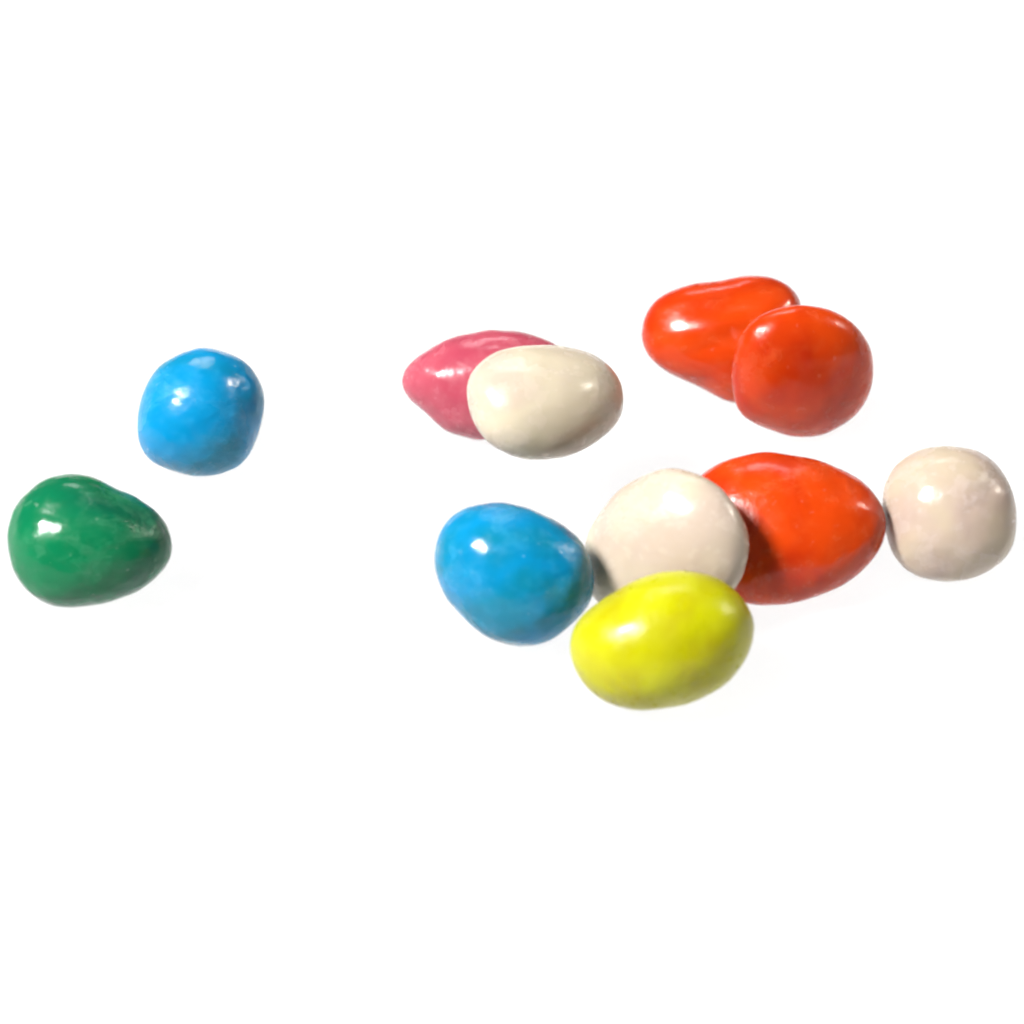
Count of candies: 11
